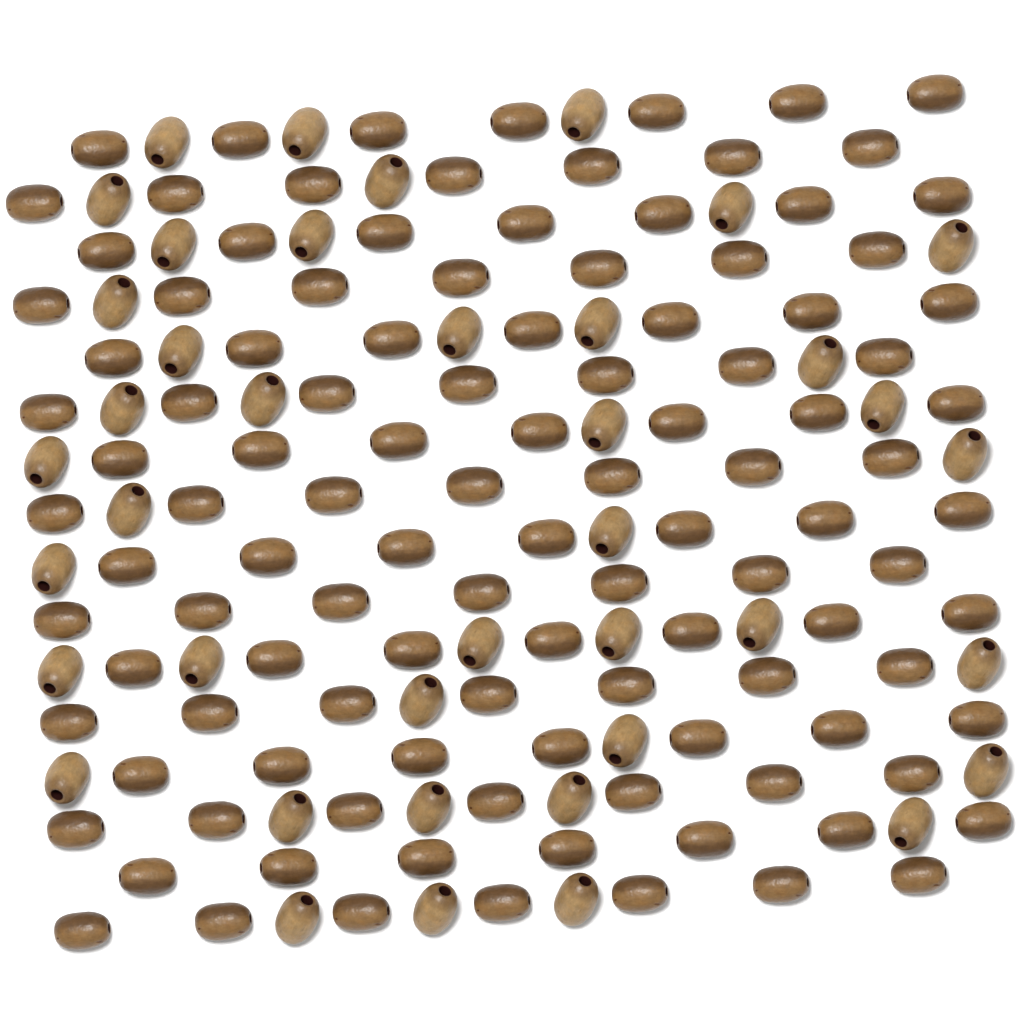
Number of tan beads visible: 40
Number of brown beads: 112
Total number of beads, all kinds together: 152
